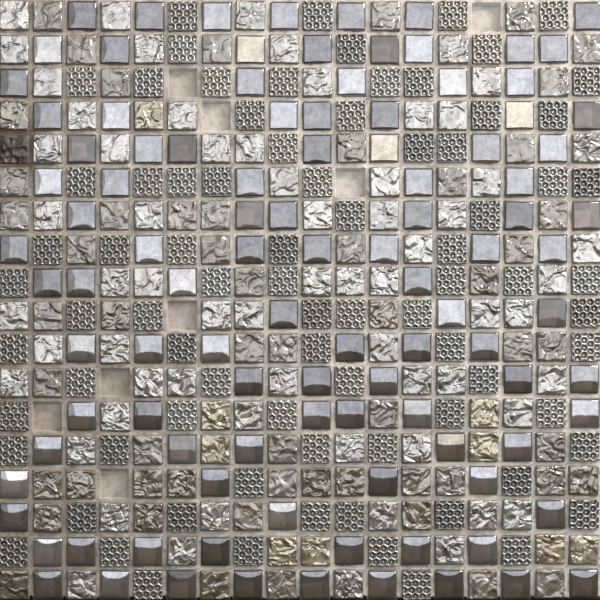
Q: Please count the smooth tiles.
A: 104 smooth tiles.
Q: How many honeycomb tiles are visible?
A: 81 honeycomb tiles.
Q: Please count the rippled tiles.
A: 131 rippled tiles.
